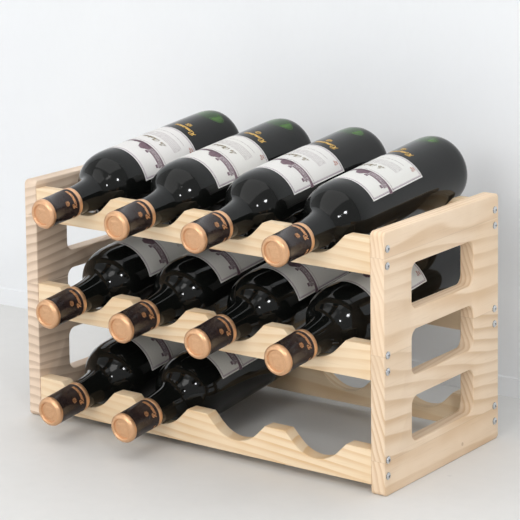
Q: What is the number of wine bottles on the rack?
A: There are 10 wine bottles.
